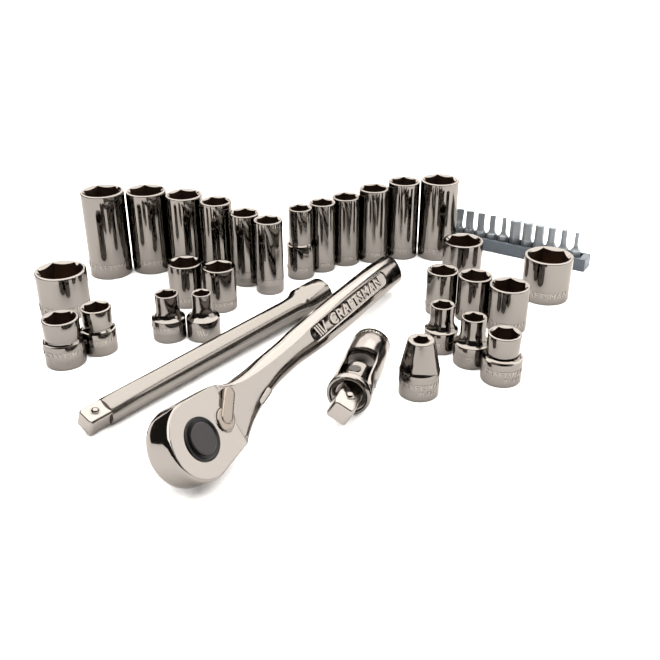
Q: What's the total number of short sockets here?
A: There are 16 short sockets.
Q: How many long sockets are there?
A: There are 12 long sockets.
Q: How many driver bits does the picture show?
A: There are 11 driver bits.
